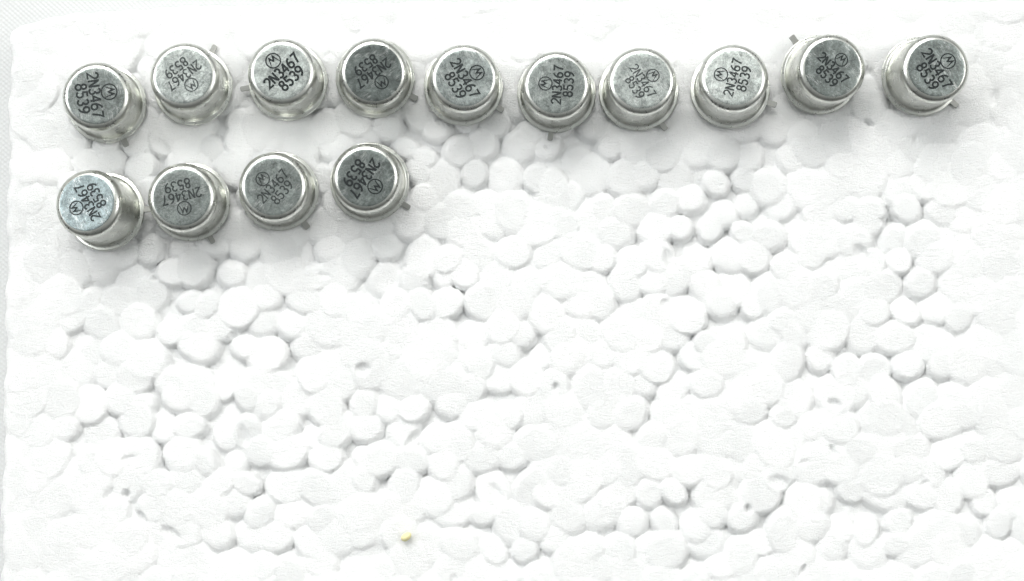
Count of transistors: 14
